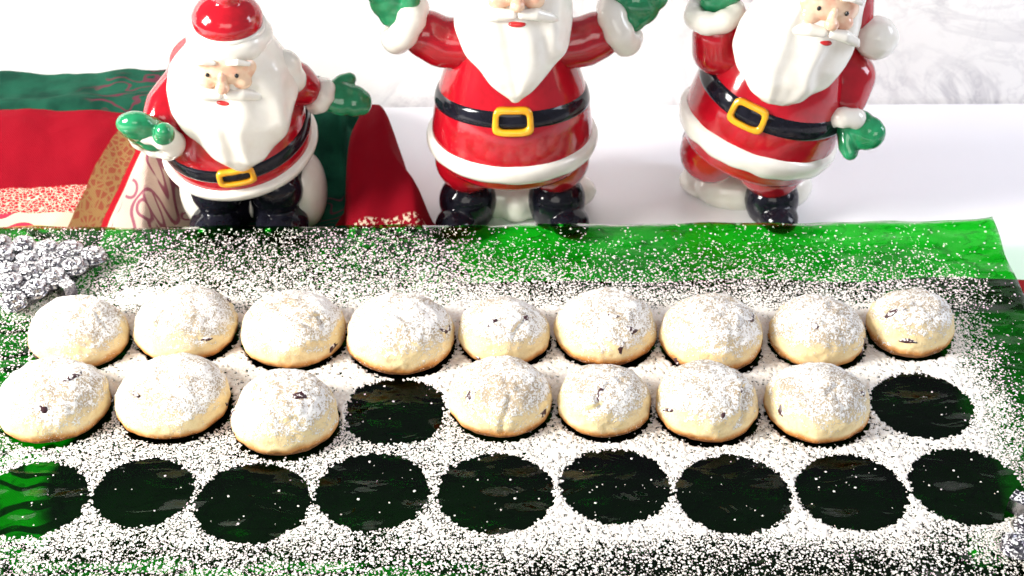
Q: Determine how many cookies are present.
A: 16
